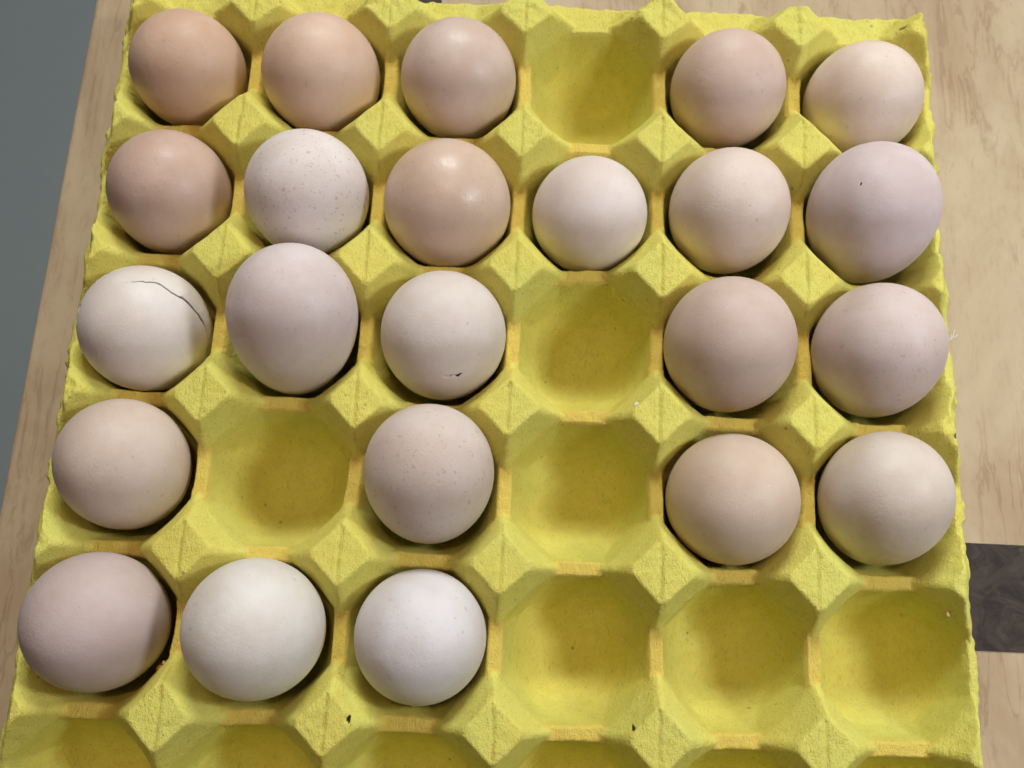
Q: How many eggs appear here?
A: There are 23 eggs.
